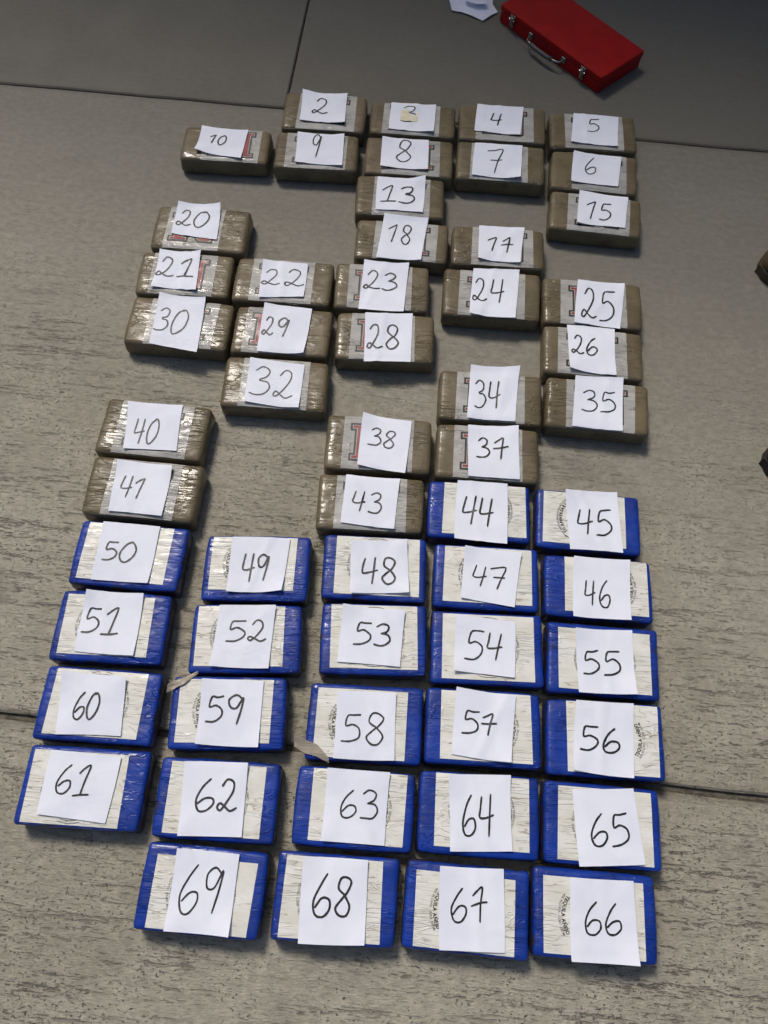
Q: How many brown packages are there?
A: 31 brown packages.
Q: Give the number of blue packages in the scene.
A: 26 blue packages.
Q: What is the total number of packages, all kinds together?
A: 57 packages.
